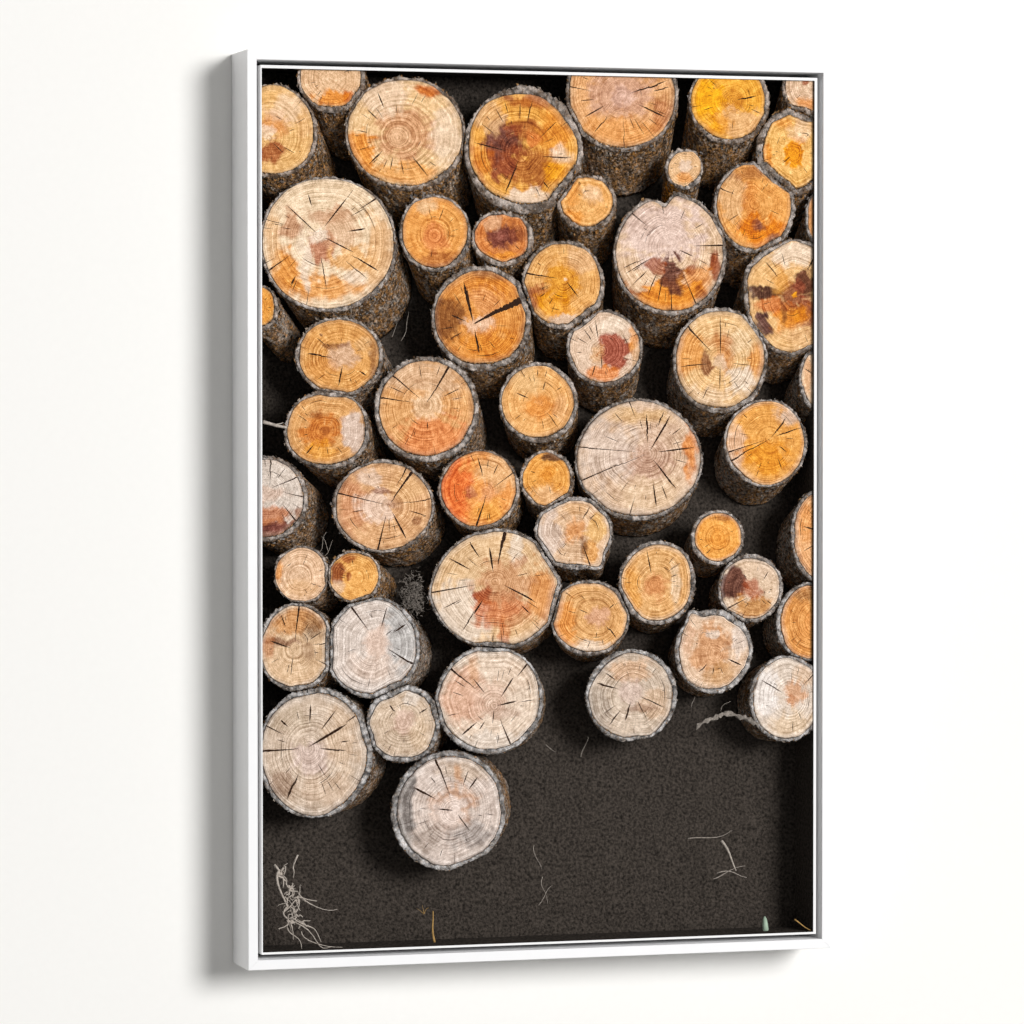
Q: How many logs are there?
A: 52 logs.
